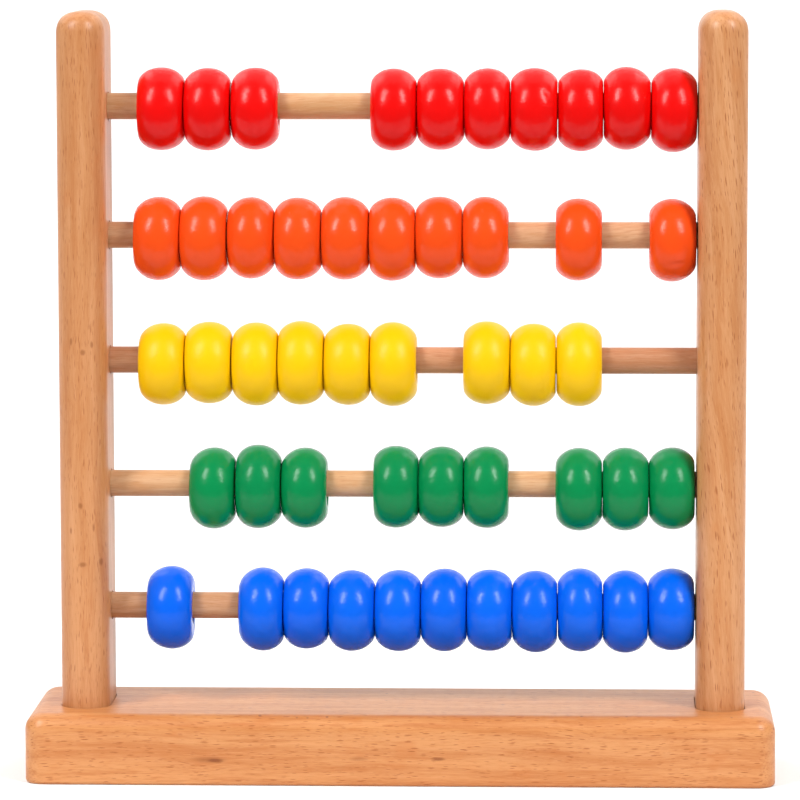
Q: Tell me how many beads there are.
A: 49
